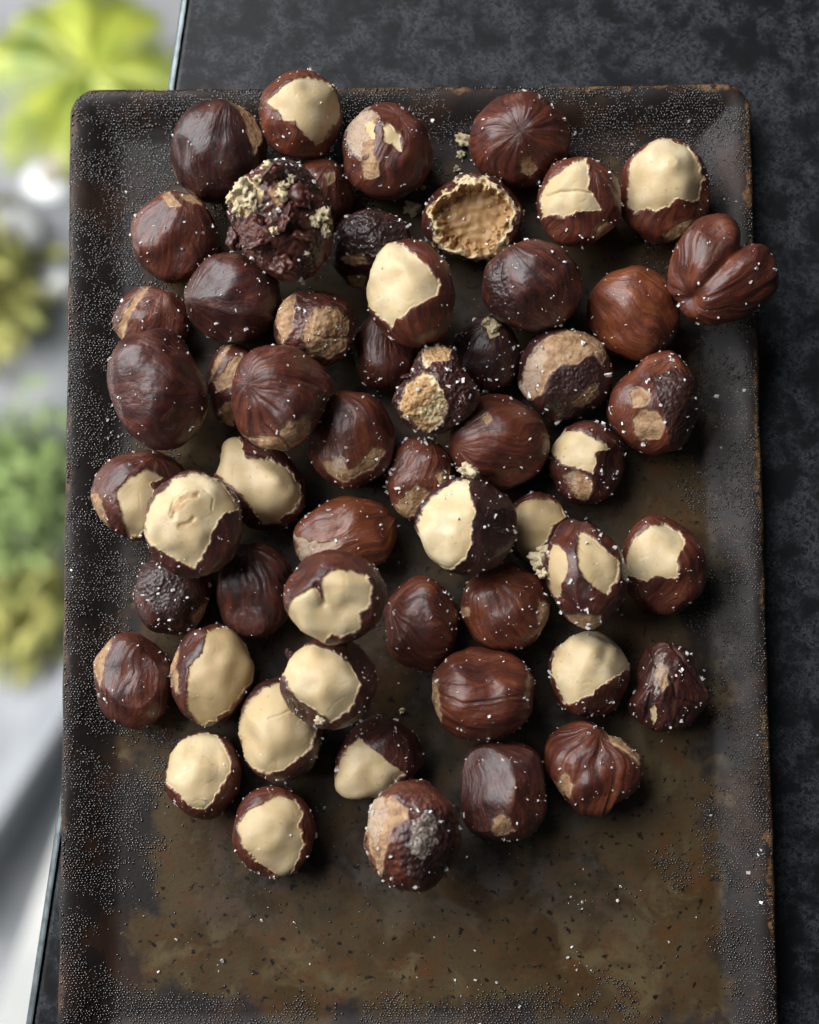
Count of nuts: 56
